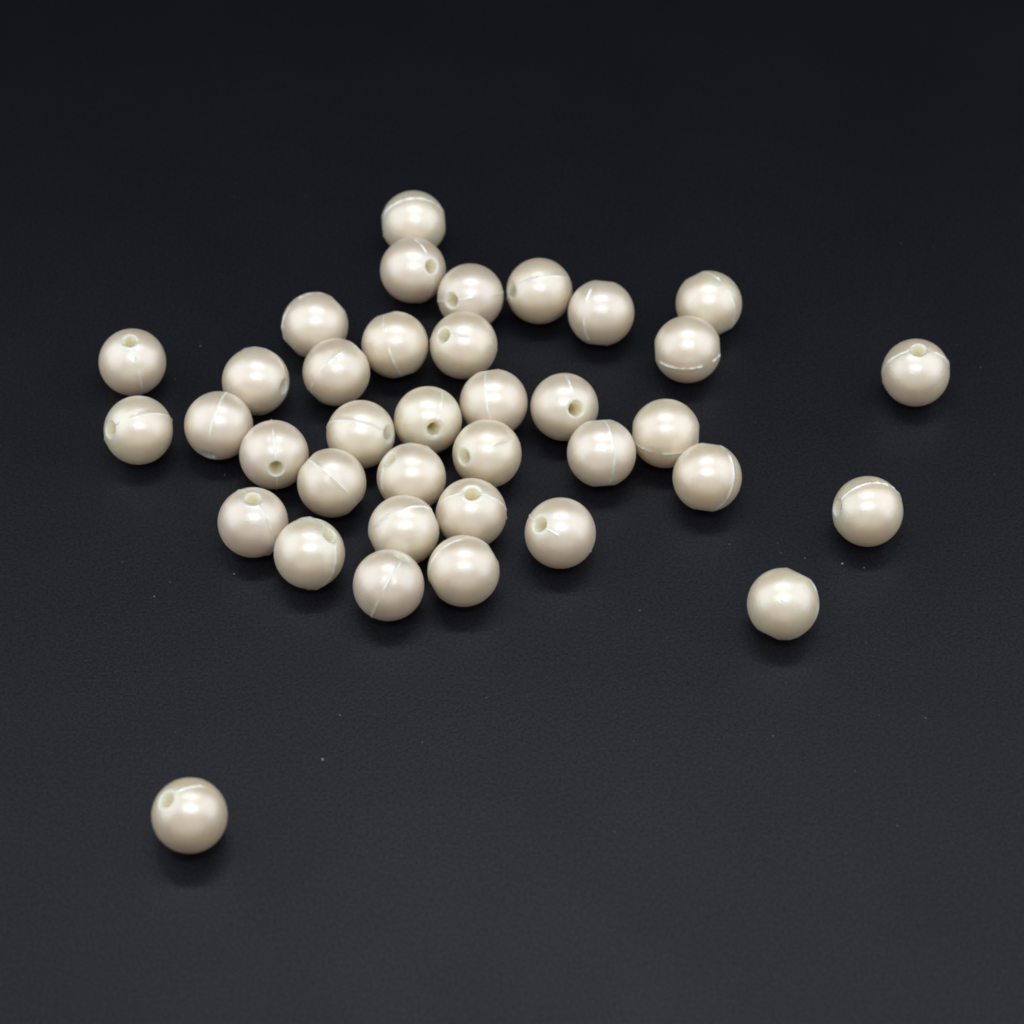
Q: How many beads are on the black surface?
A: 37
